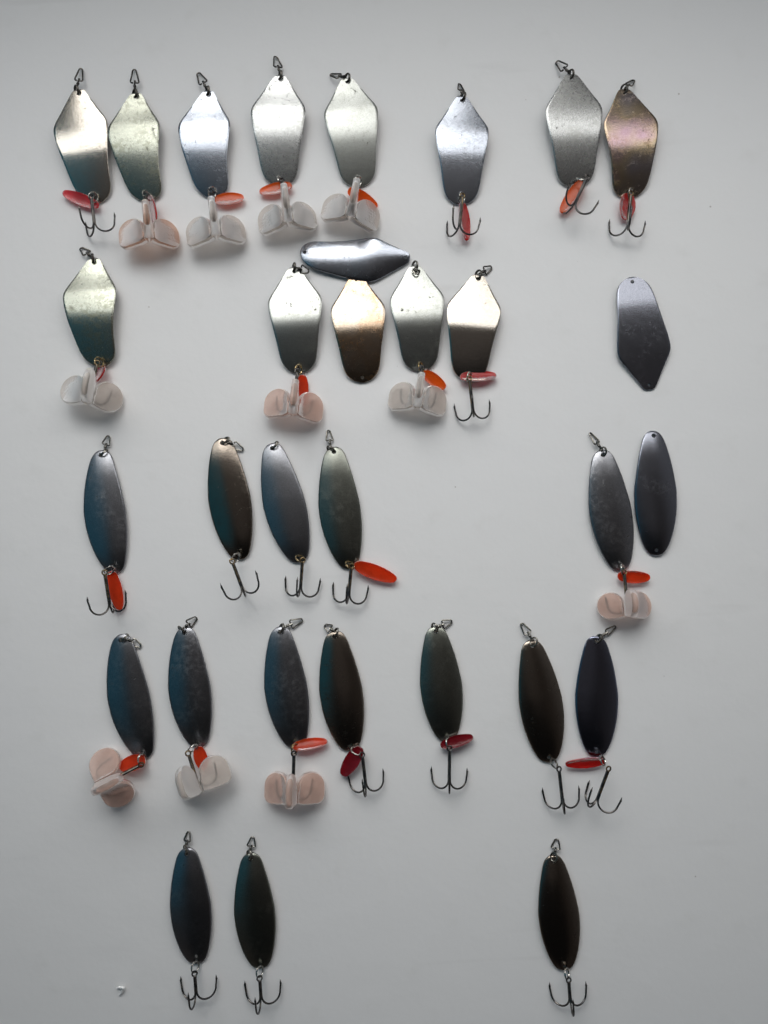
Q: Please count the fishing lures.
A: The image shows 31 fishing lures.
